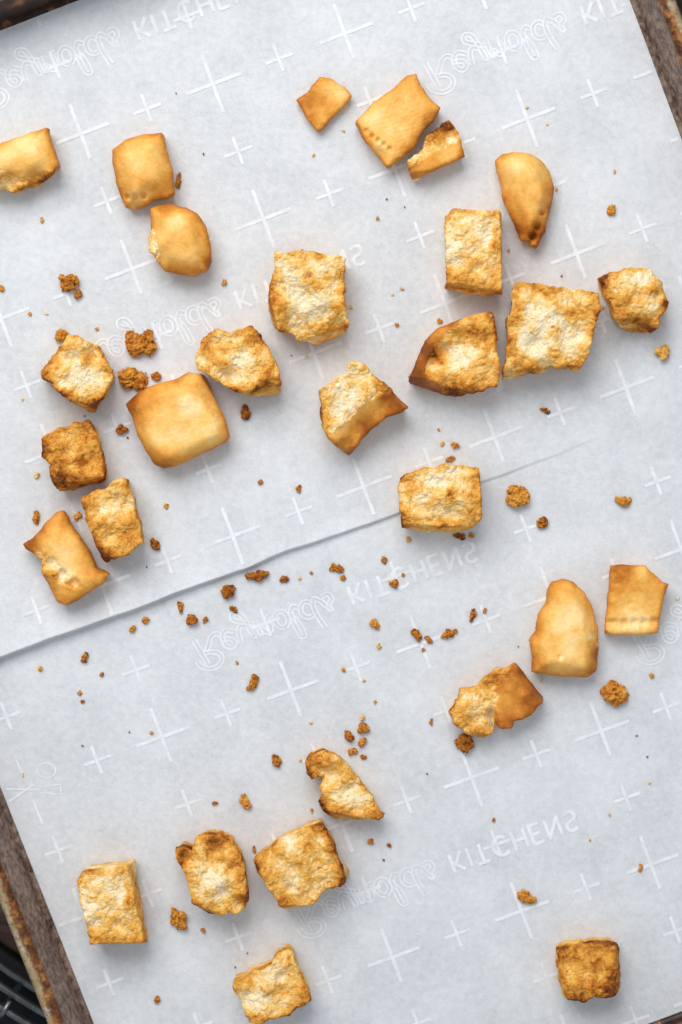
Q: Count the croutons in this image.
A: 29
